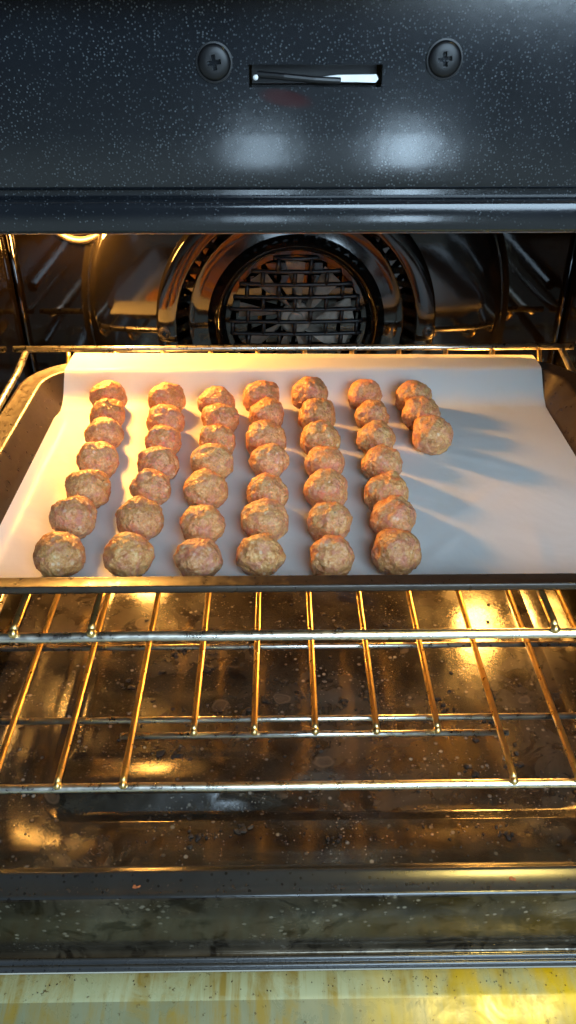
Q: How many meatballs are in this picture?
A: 45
